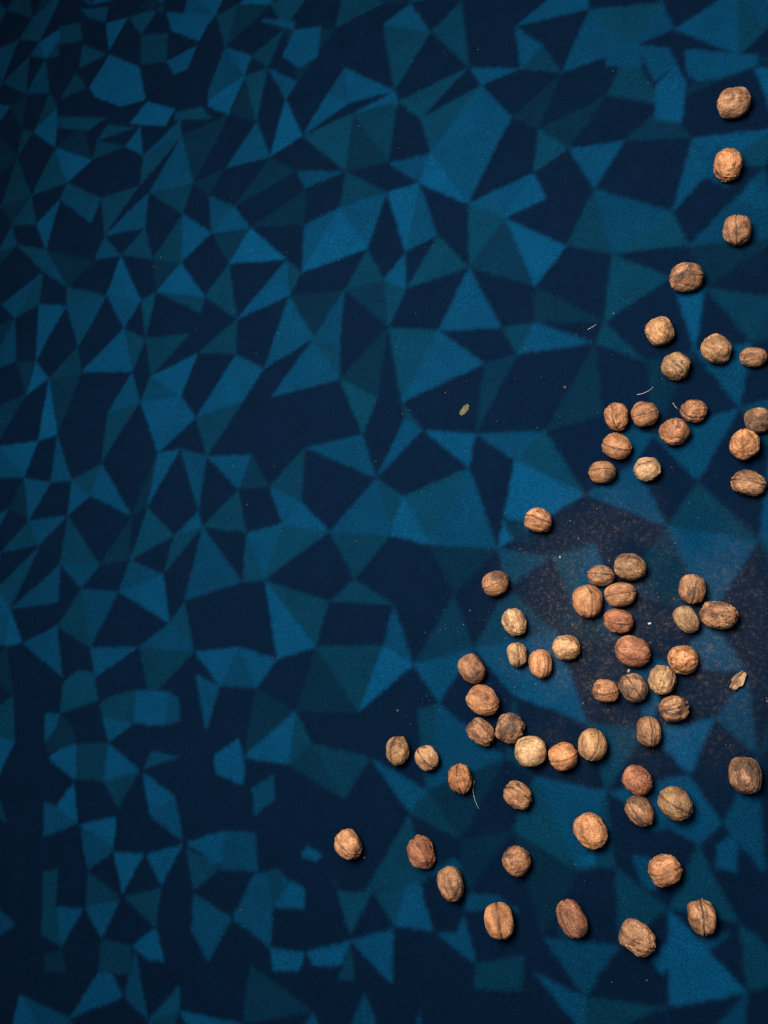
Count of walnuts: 64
